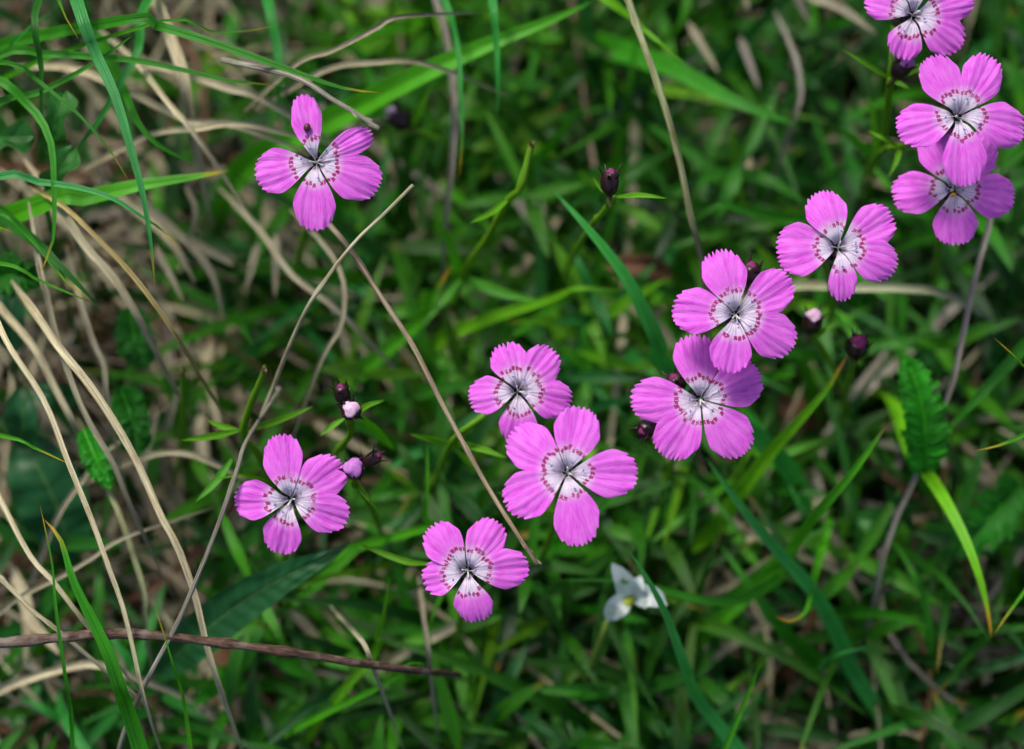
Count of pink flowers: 11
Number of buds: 12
